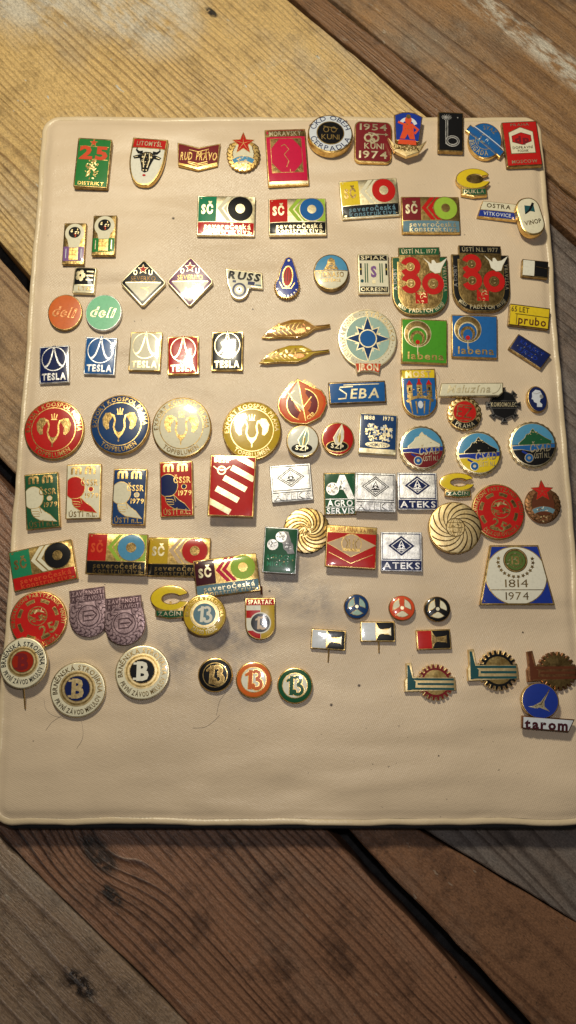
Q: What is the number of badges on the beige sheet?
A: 105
